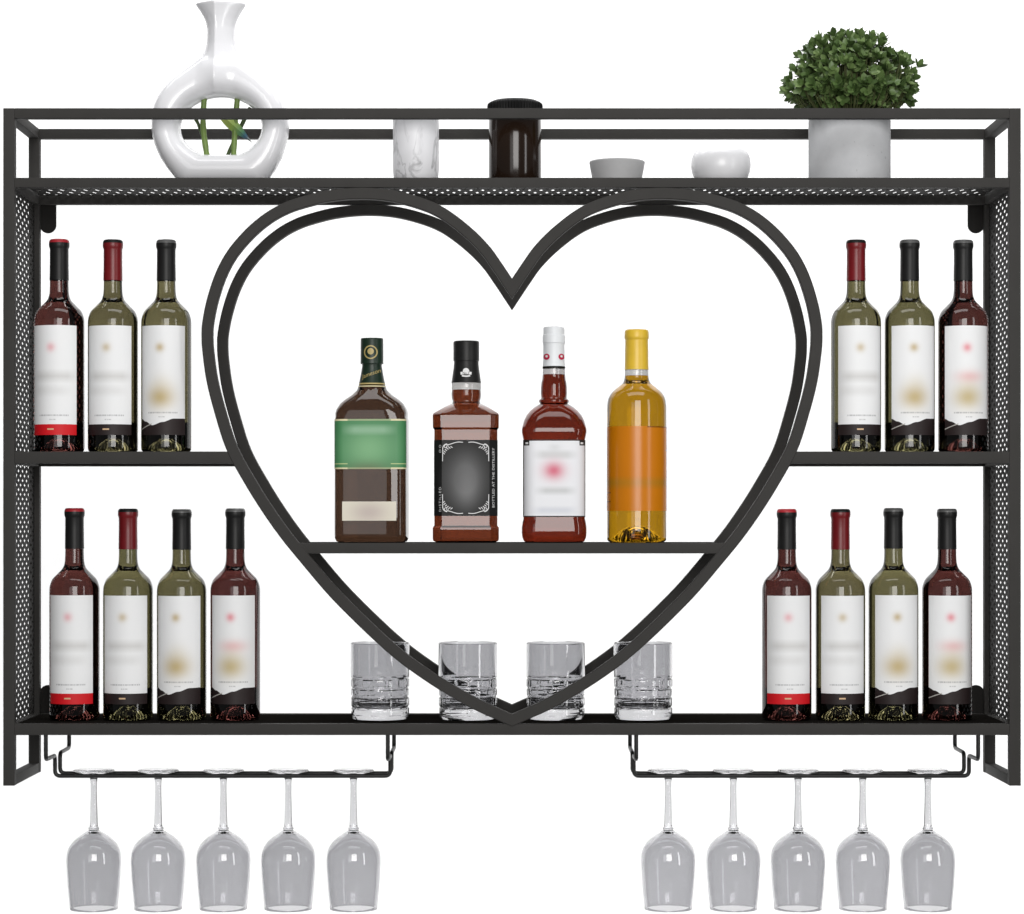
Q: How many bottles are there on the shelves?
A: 18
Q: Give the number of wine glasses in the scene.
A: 10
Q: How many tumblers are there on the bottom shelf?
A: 4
